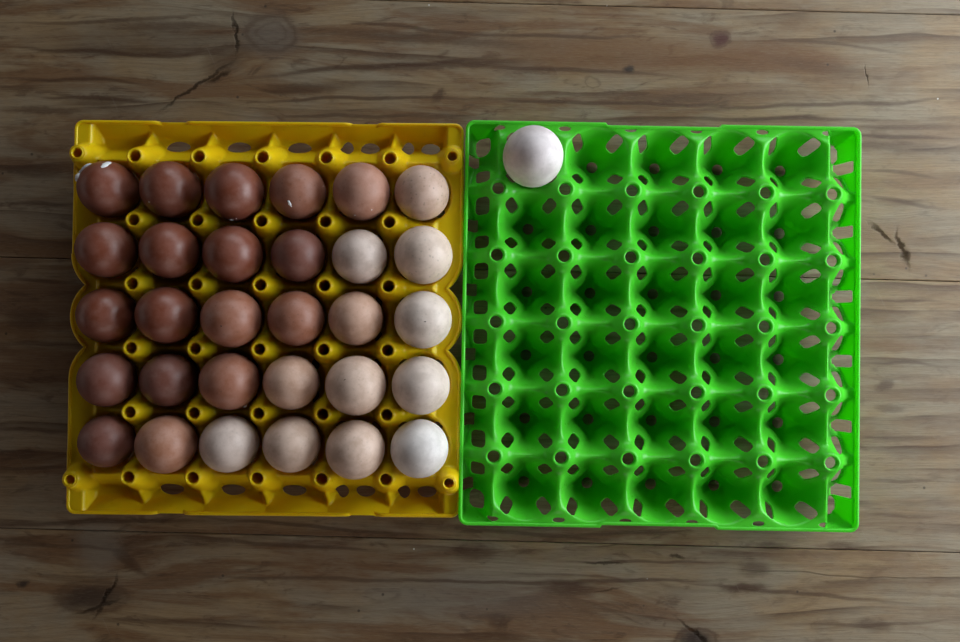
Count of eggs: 31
